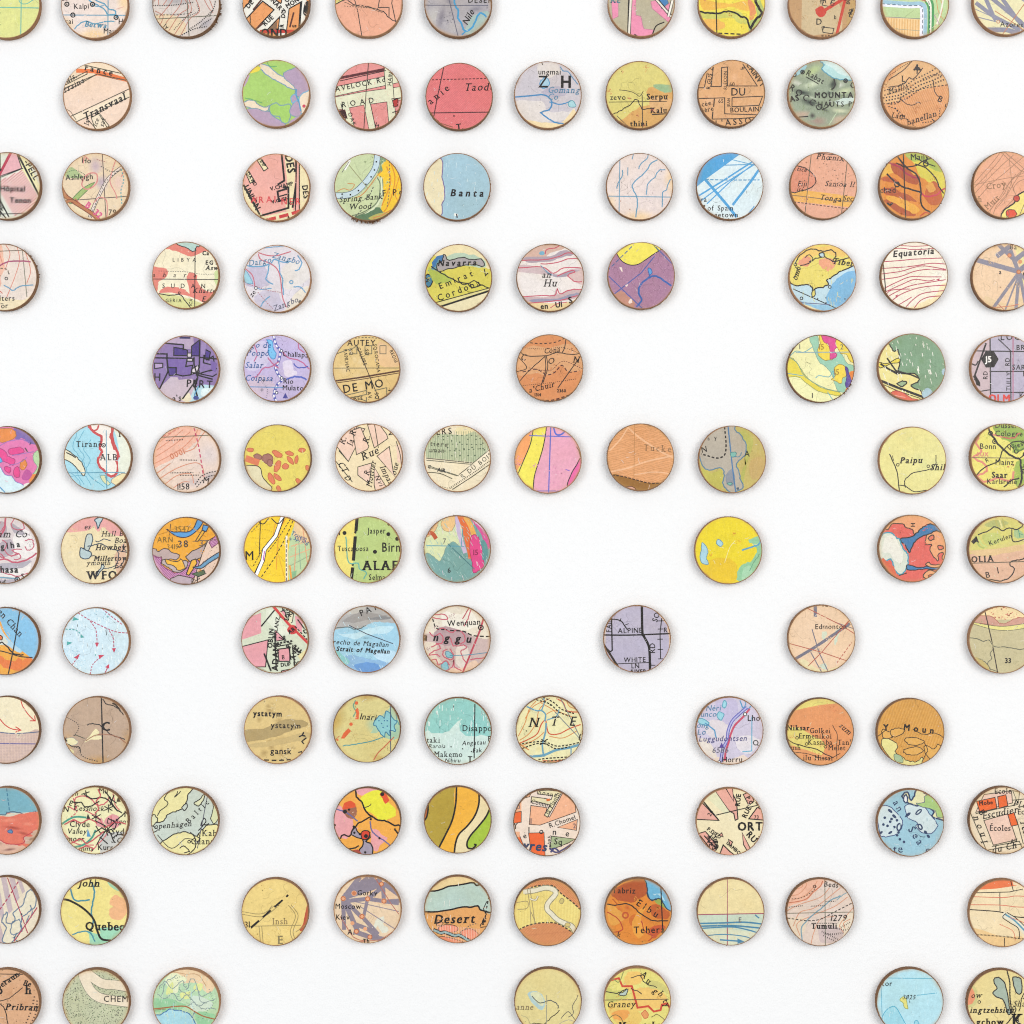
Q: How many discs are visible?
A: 109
